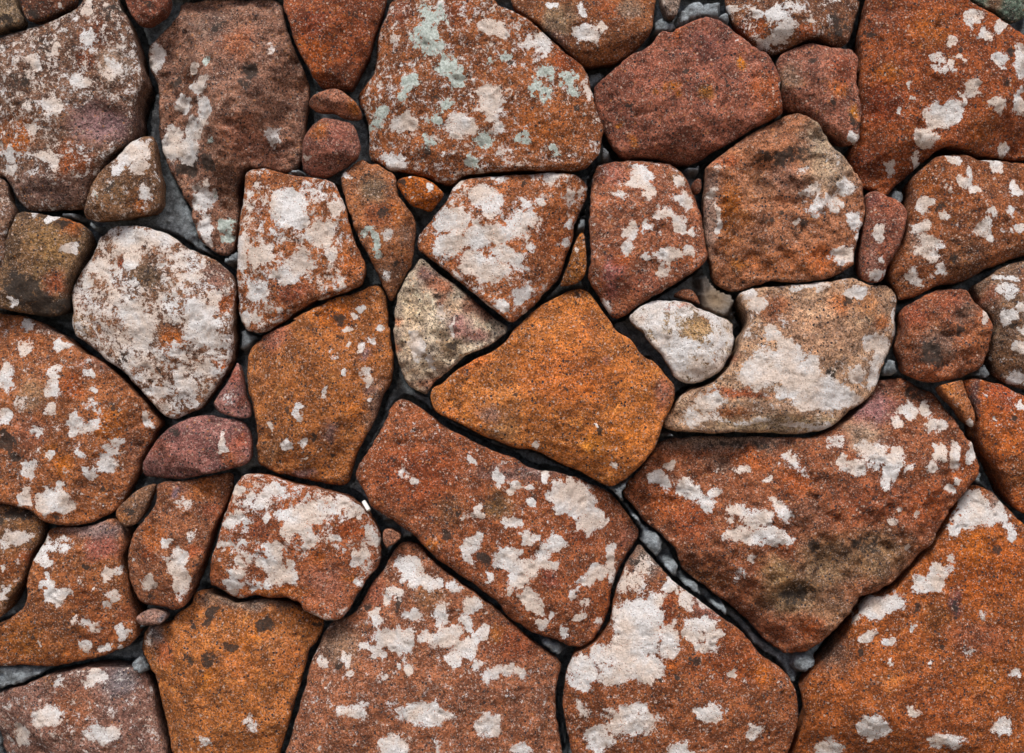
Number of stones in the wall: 57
